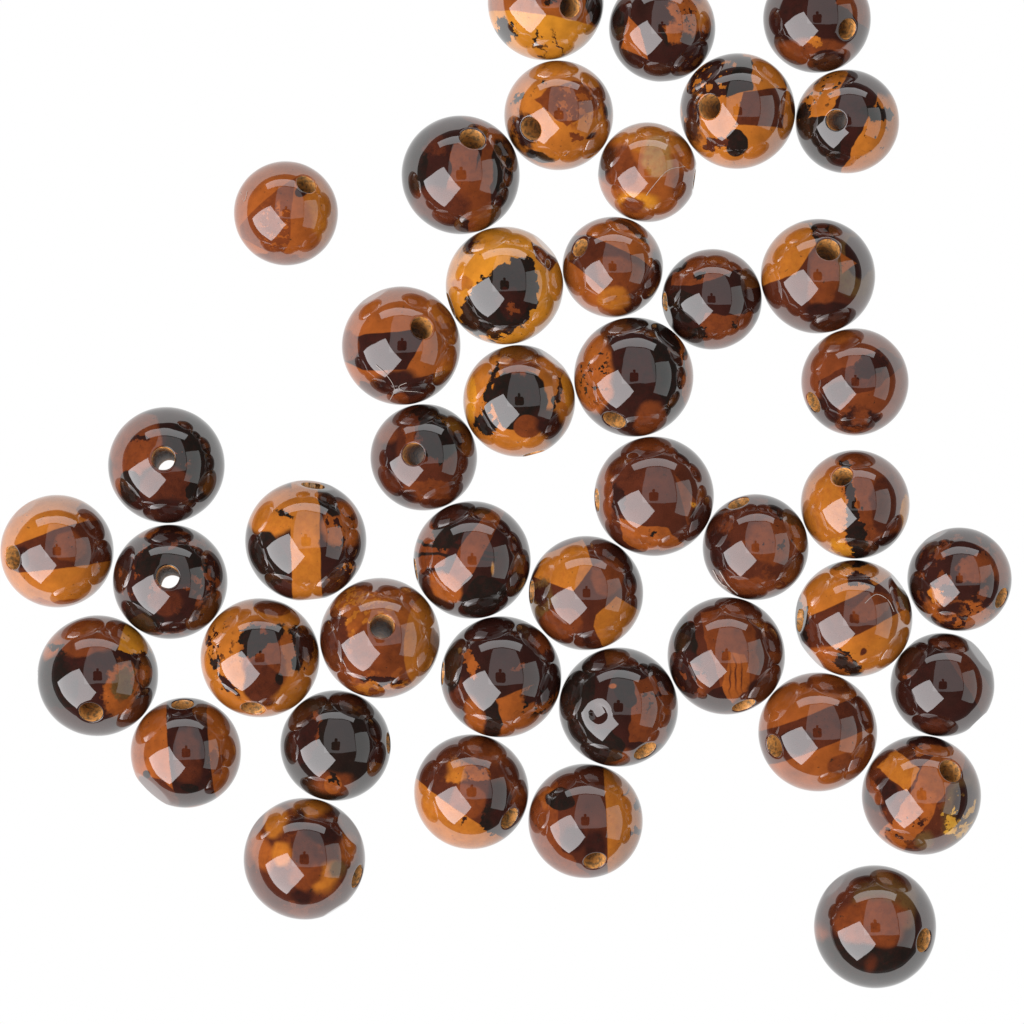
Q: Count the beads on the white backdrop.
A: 44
